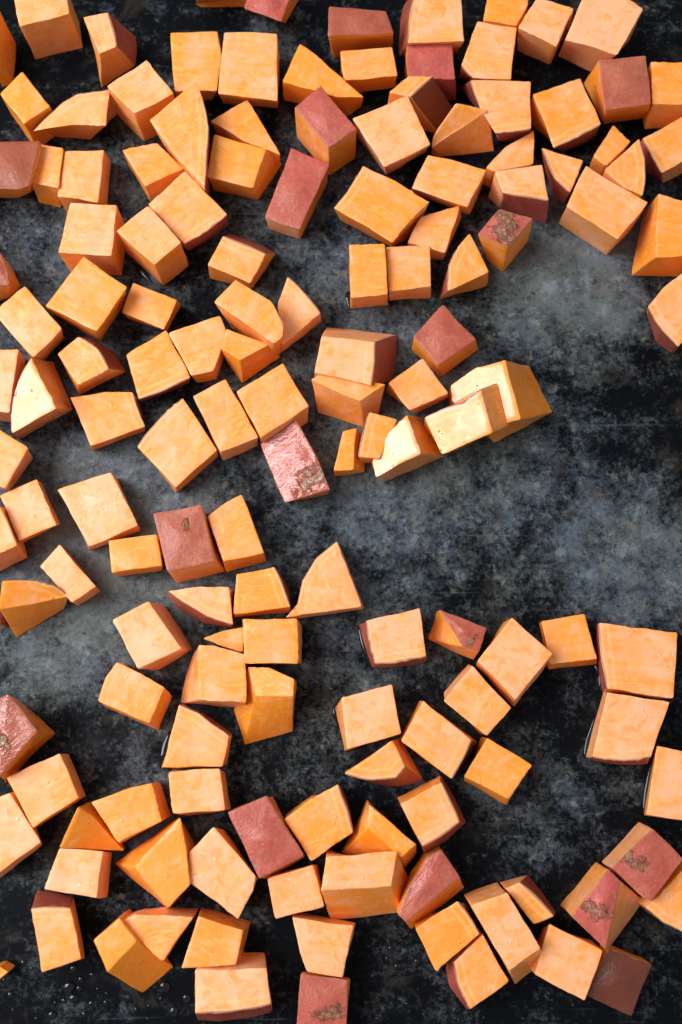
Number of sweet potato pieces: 146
